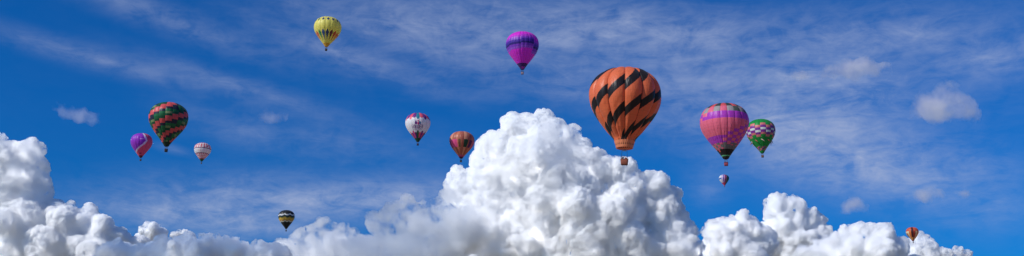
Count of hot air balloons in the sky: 13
